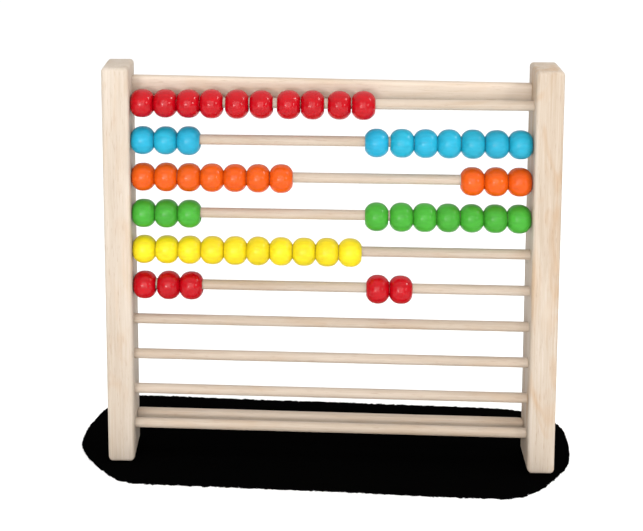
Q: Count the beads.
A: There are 55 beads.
